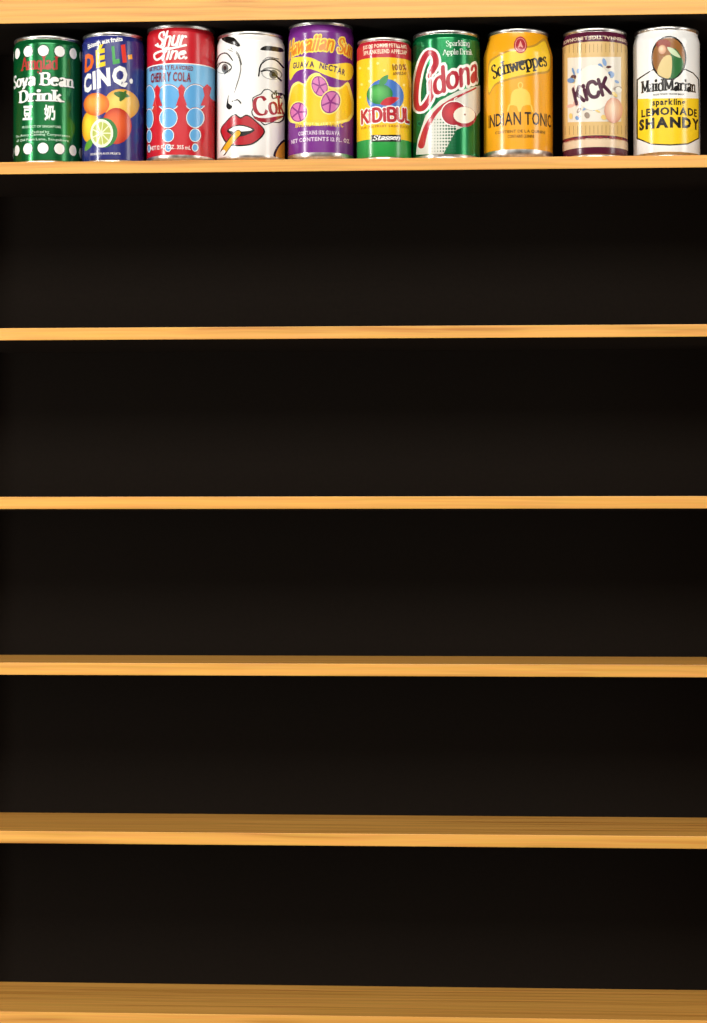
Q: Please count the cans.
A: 10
